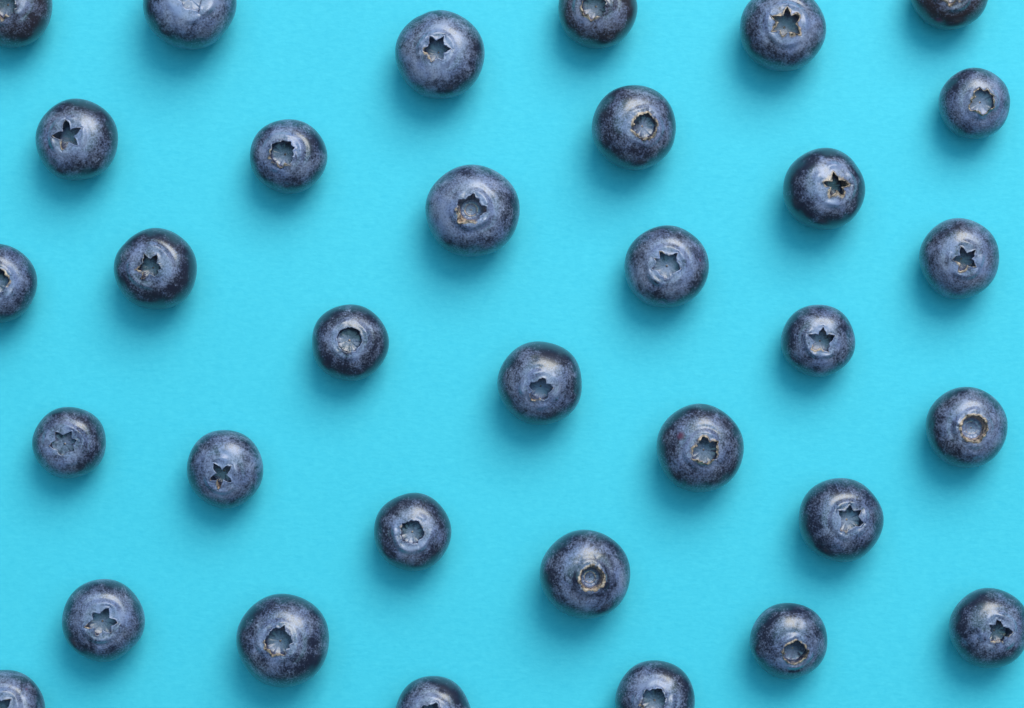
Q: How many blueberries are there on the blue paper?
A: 33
